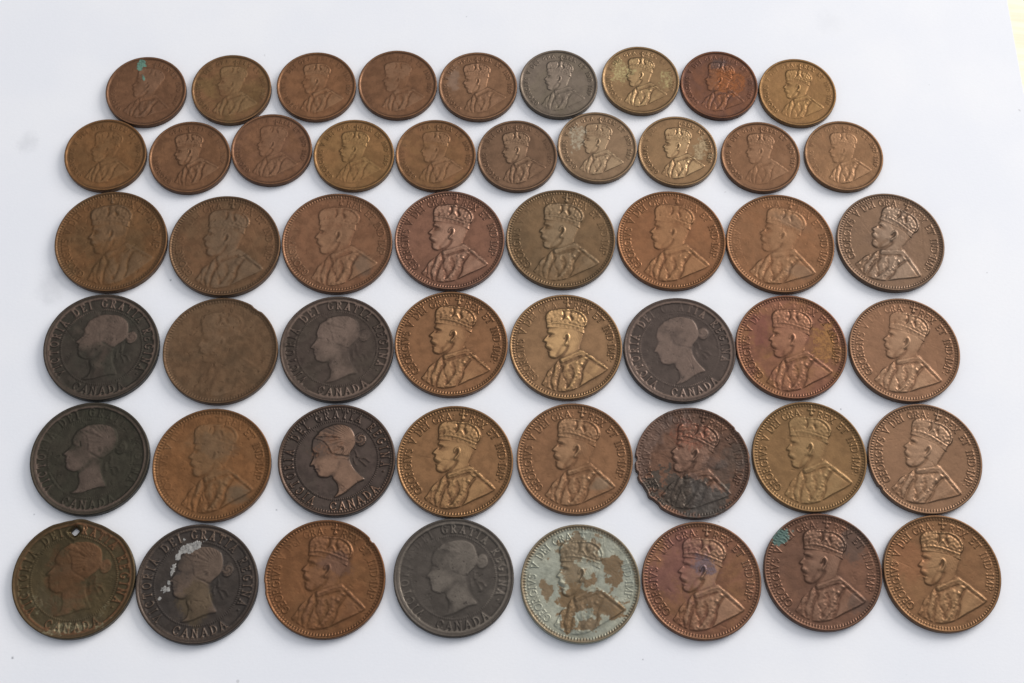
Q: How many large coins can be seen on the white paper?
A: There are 32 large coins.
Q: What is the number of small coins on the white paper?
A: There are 19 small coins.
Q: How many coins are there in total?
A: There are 51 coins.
